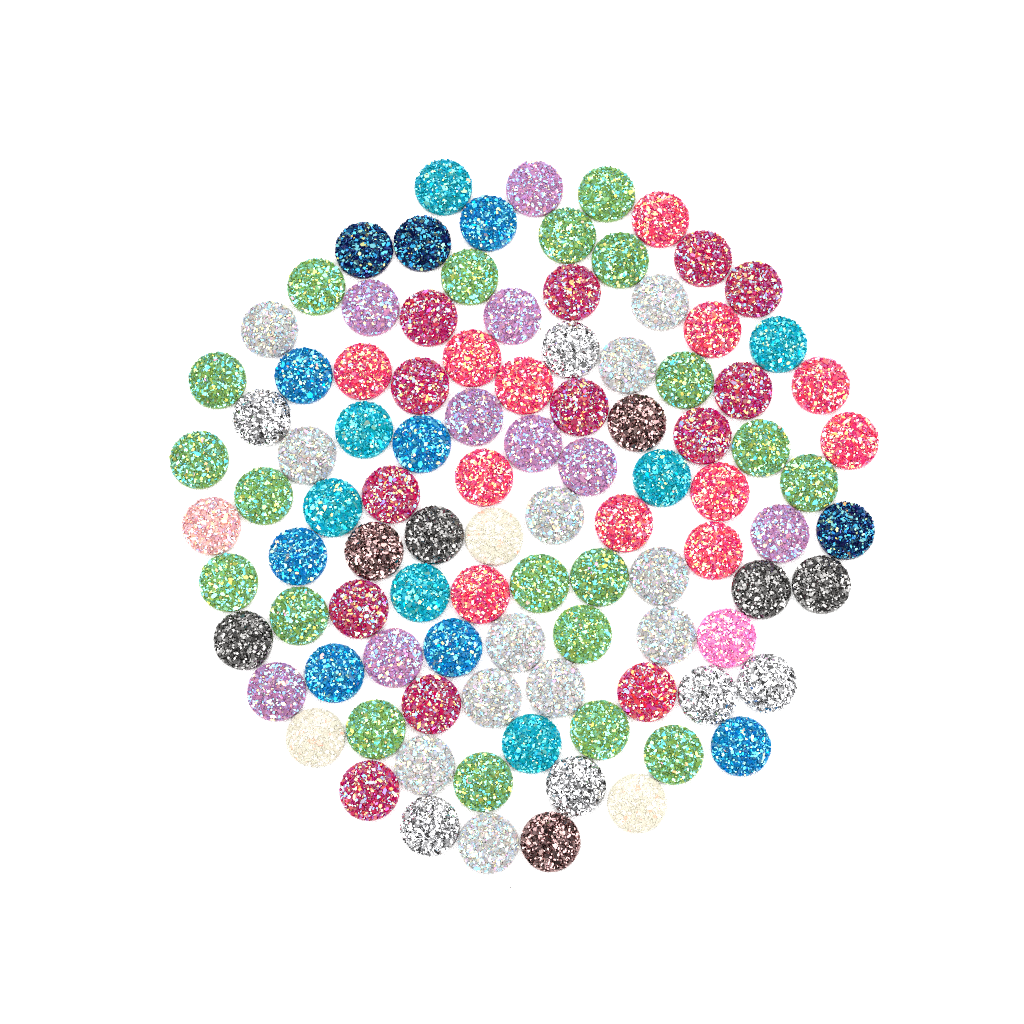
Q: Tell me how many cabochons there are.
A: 101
